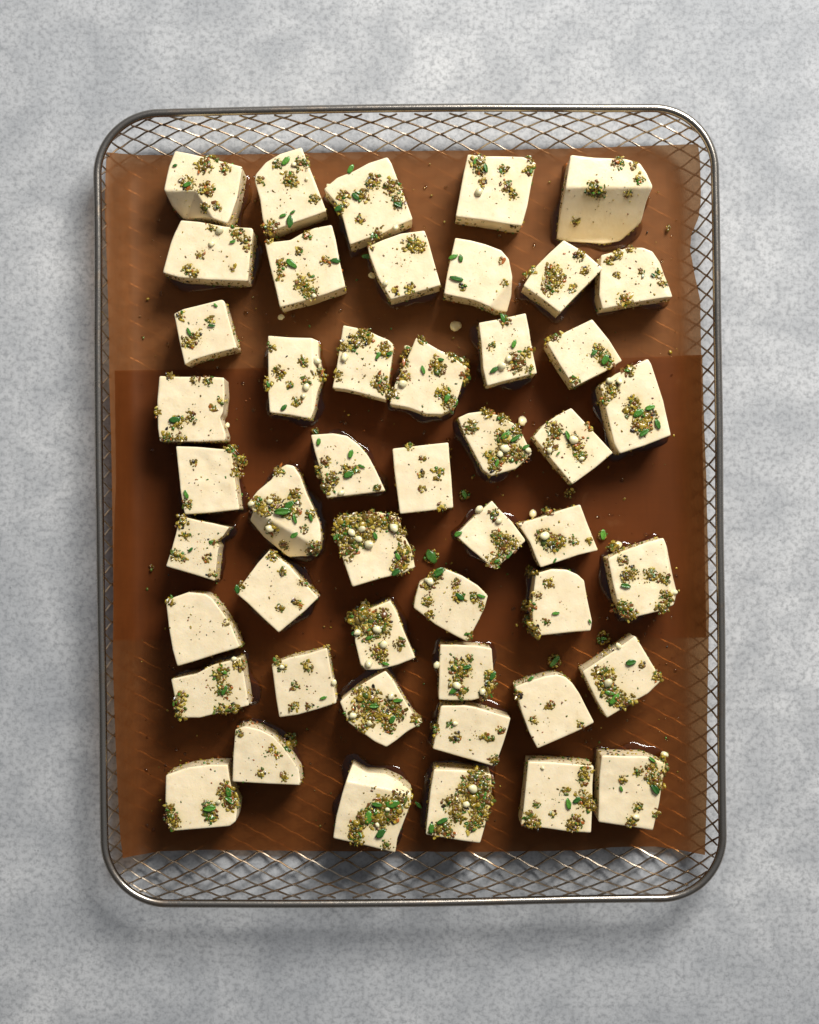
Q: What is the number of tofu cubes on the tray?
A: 48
